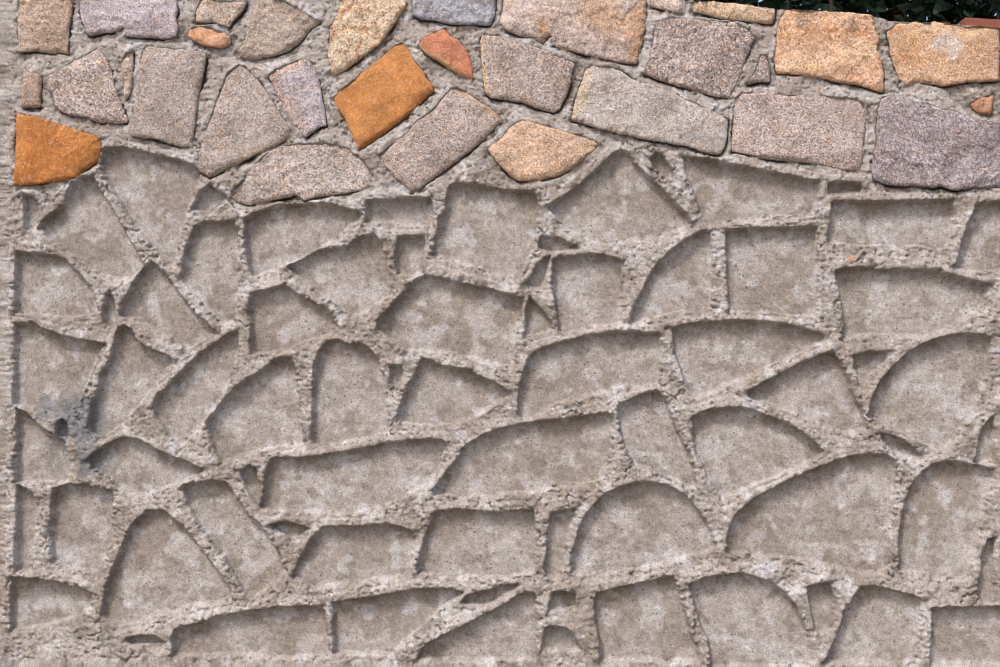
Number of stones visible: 31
